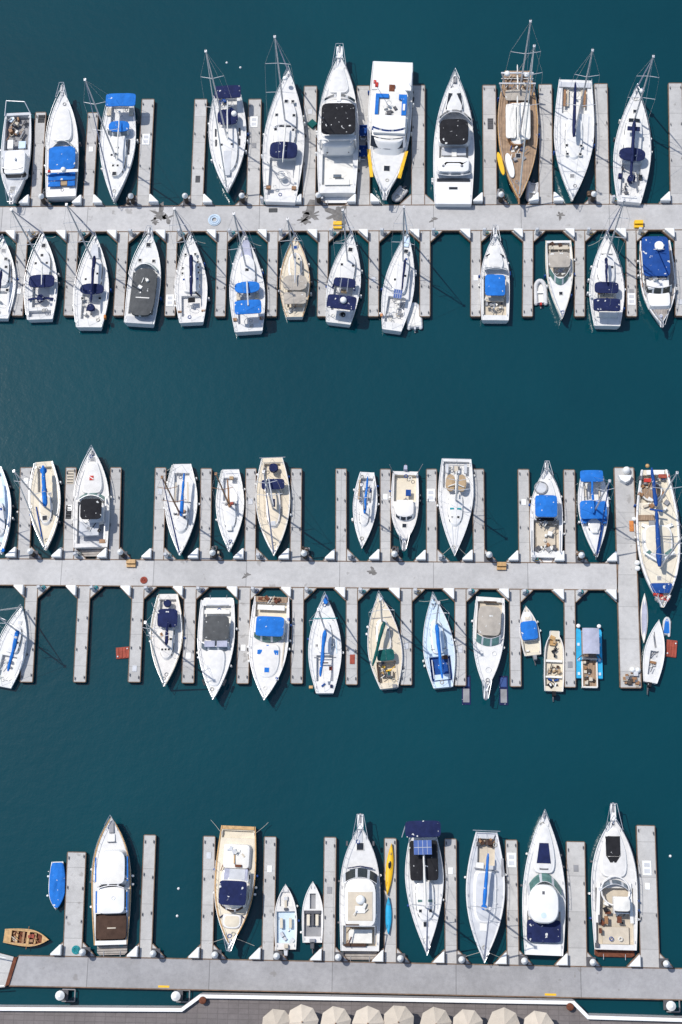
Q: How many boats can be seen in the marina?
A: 67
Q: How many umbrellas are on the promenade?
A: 9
